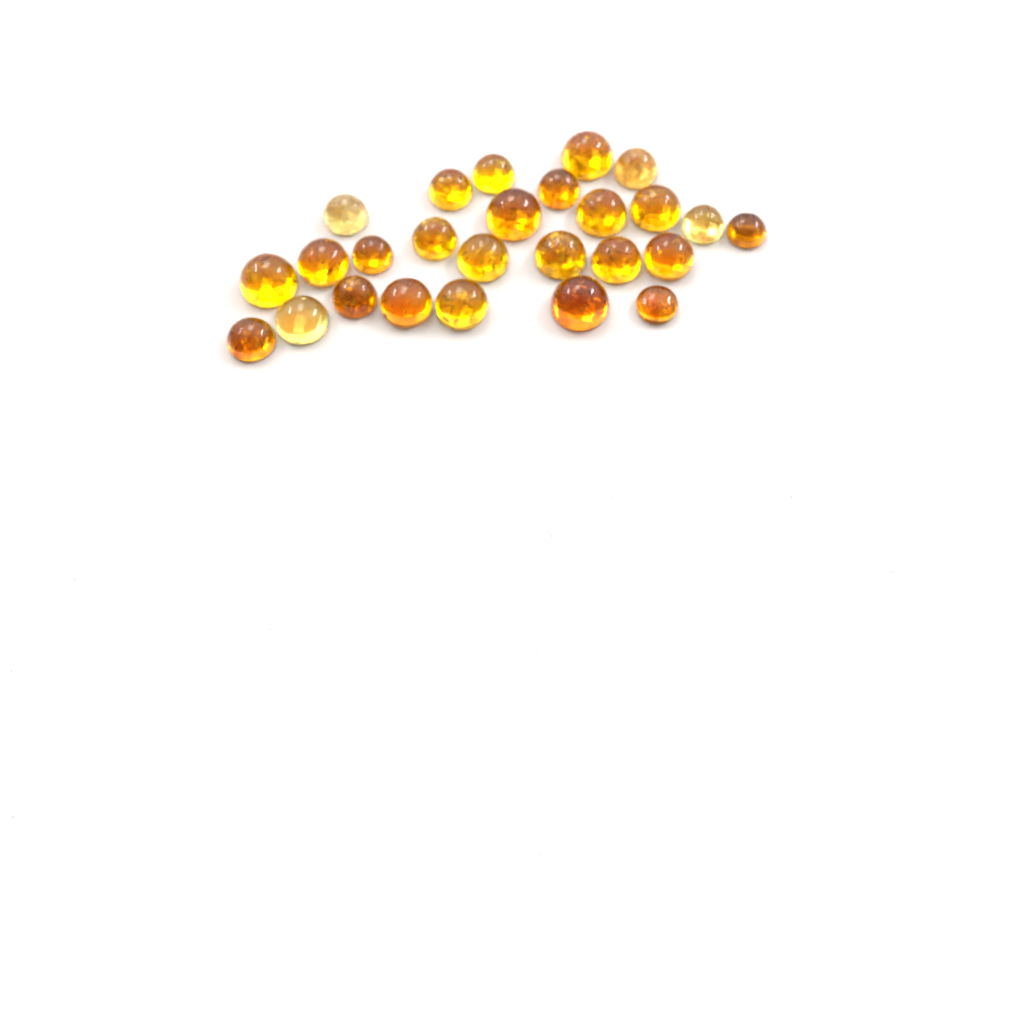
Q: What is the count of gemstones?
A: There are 26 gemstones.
